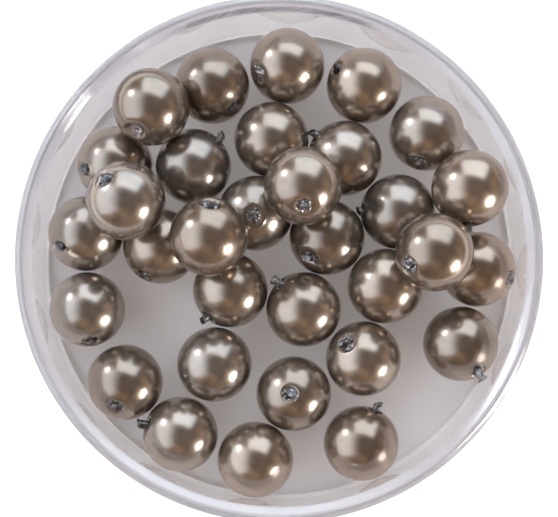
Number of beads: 32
